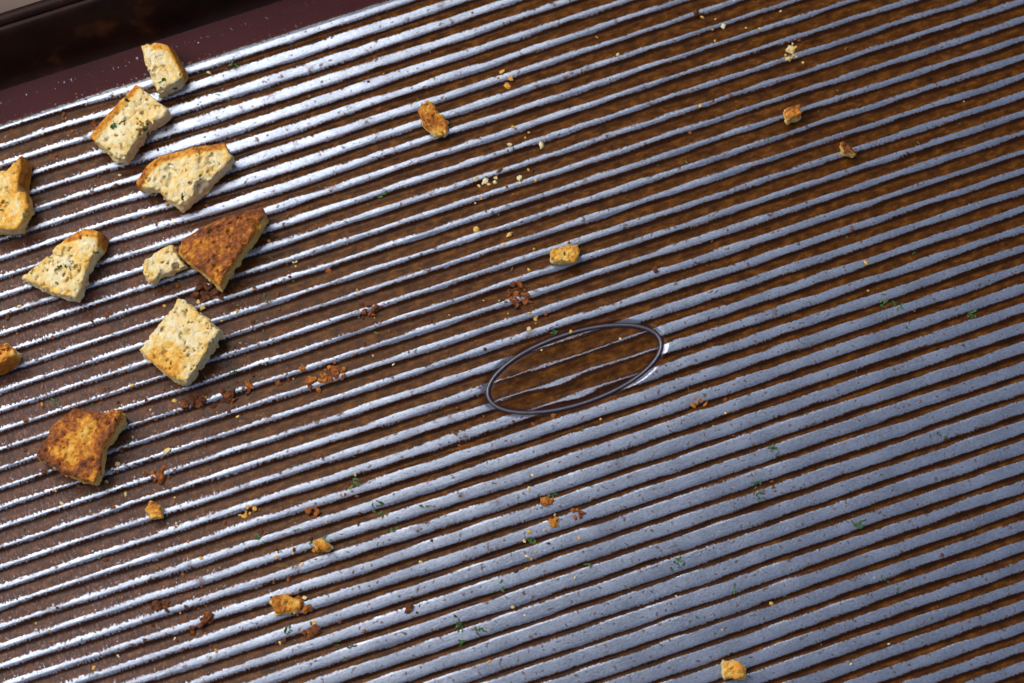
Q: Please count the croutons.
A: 10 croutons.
